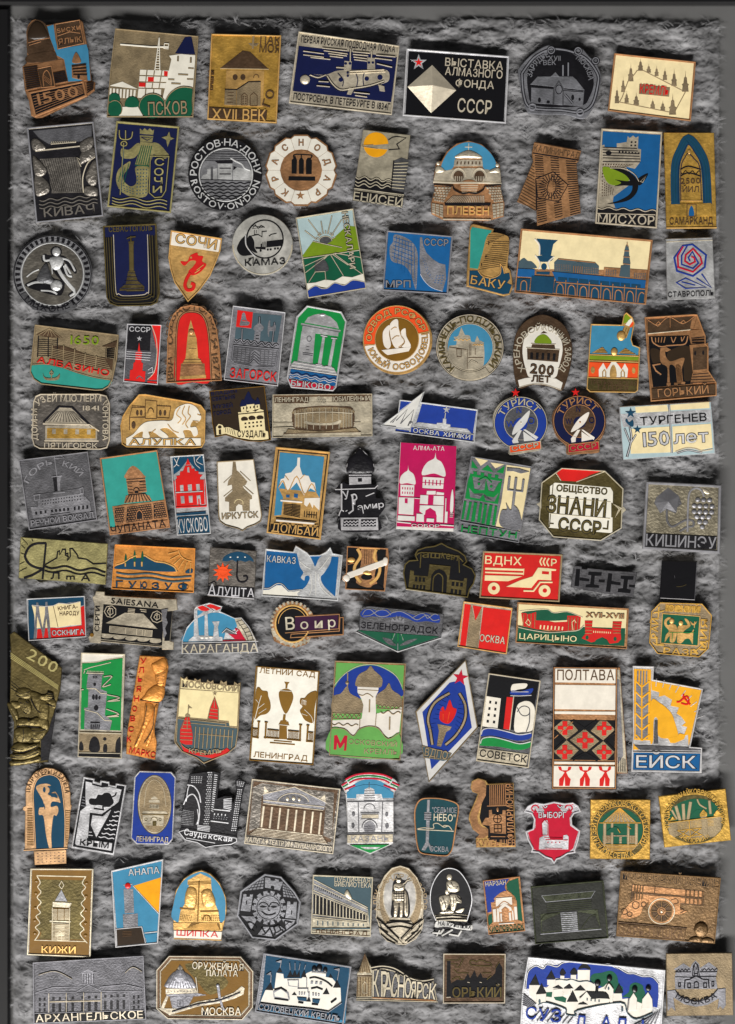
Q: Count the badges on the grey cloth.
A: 108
